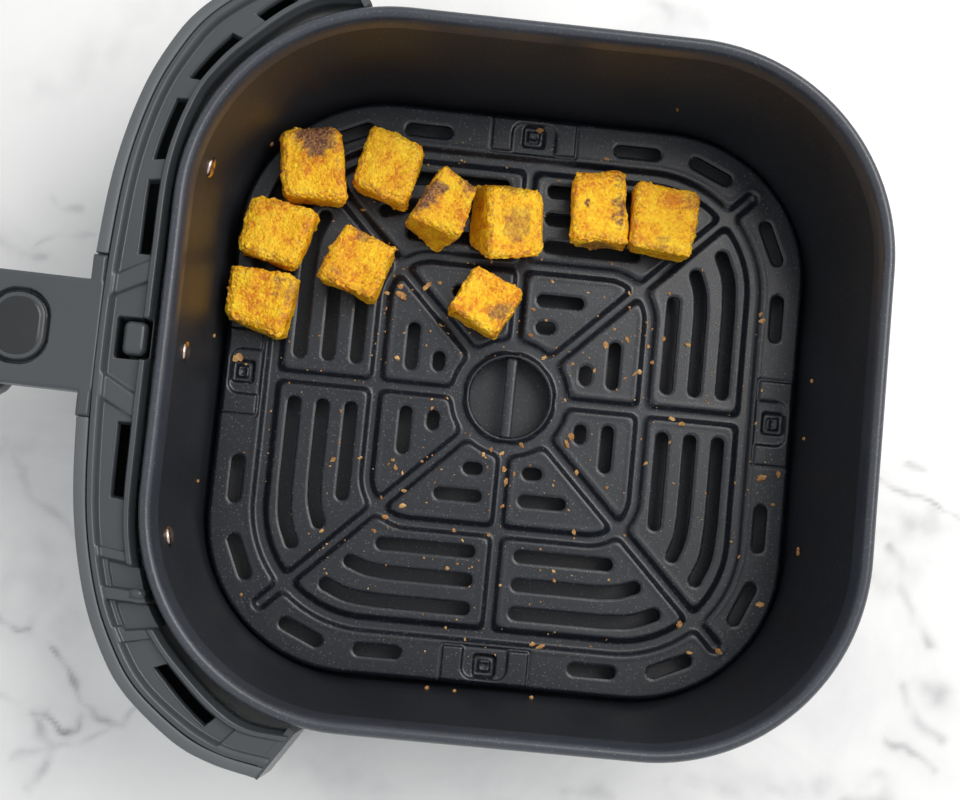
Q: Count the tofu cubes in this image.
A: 10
